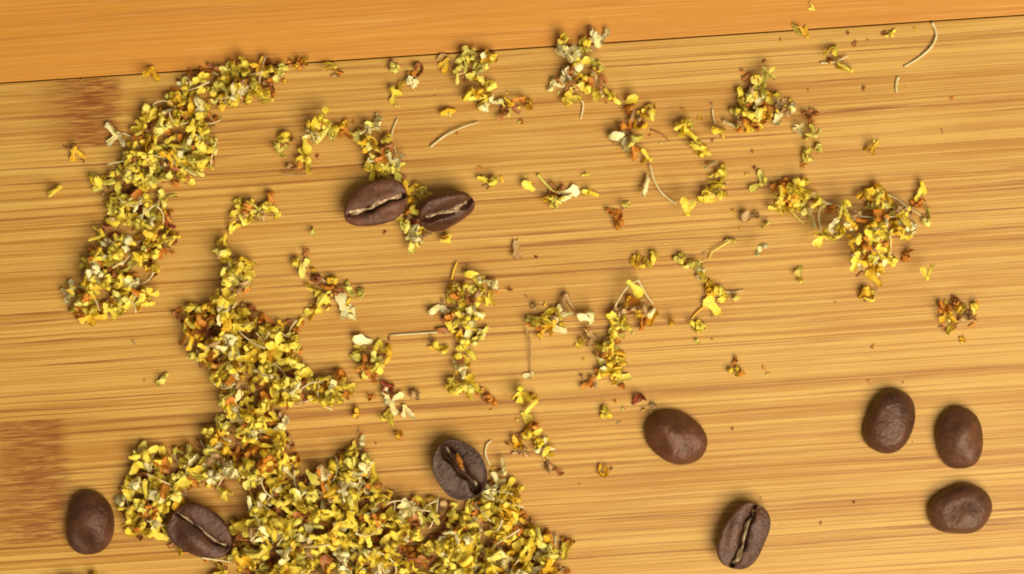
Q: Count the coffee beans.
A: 10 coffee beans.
